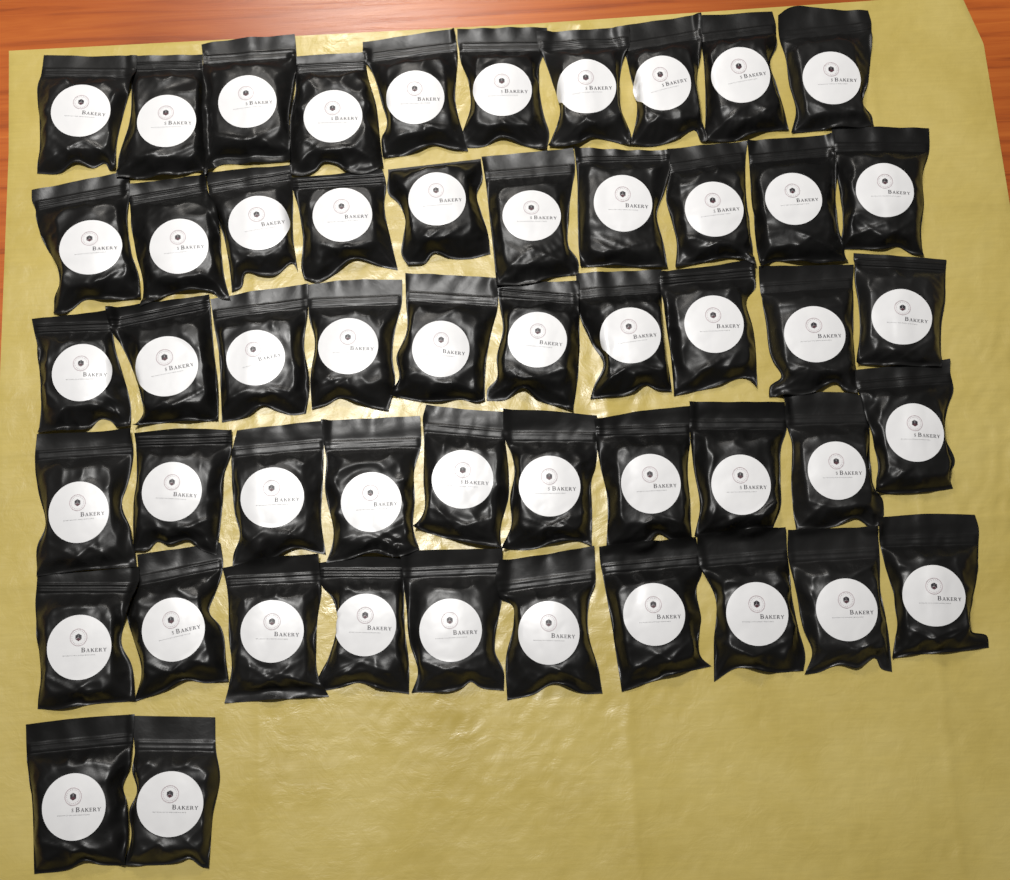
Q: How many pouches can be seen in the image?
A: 52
